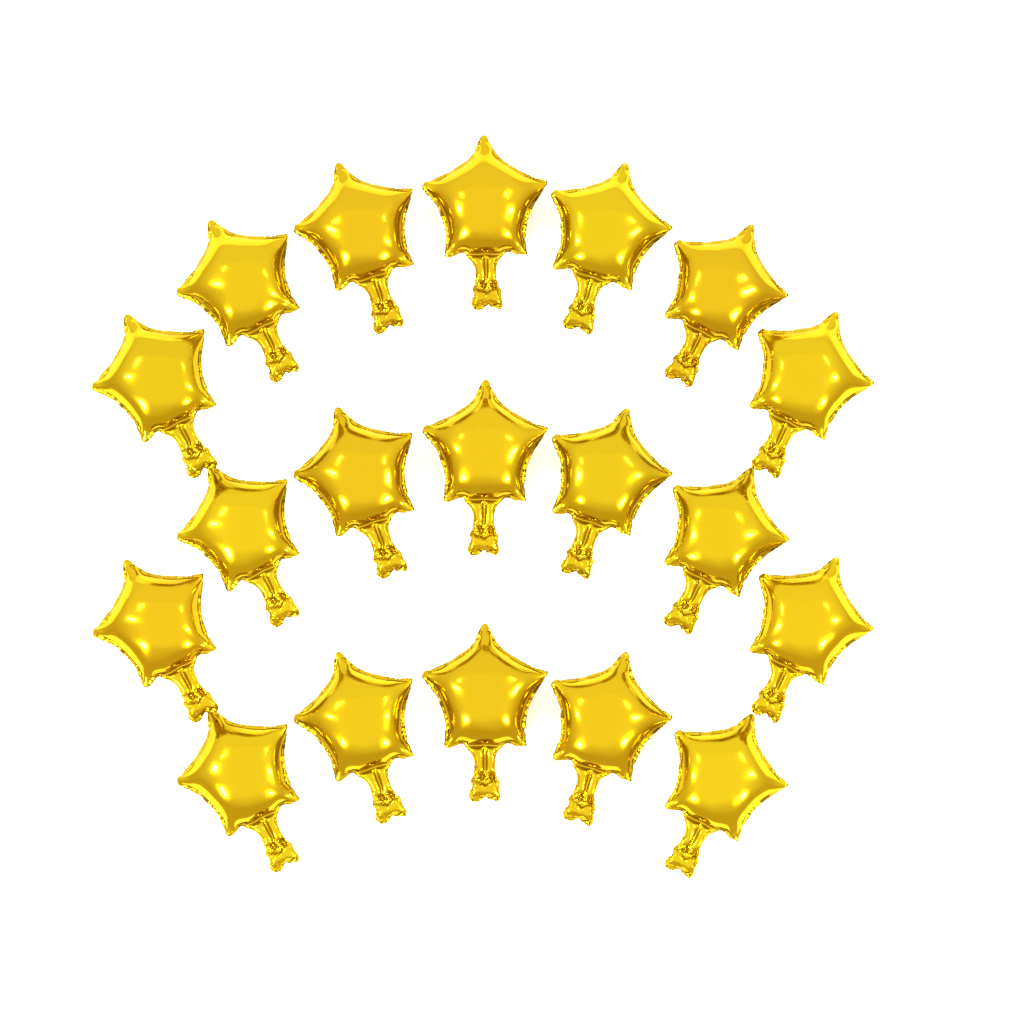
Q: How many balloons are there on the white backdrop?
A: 19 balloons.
